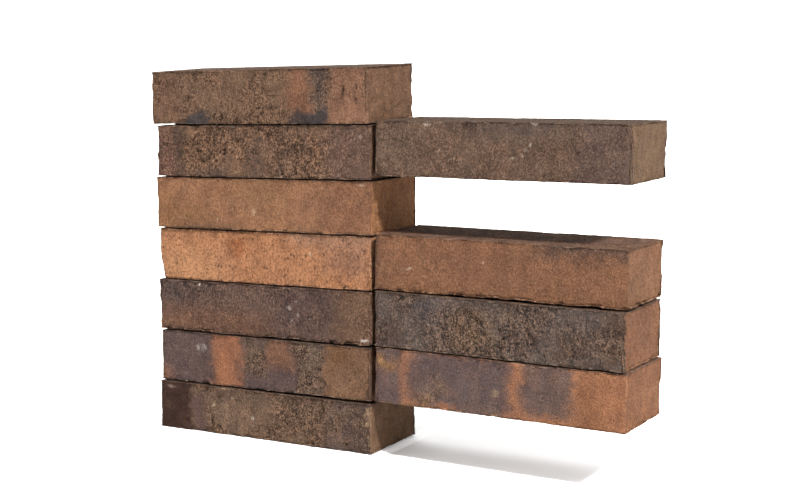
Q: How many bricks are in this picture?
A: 11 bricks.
